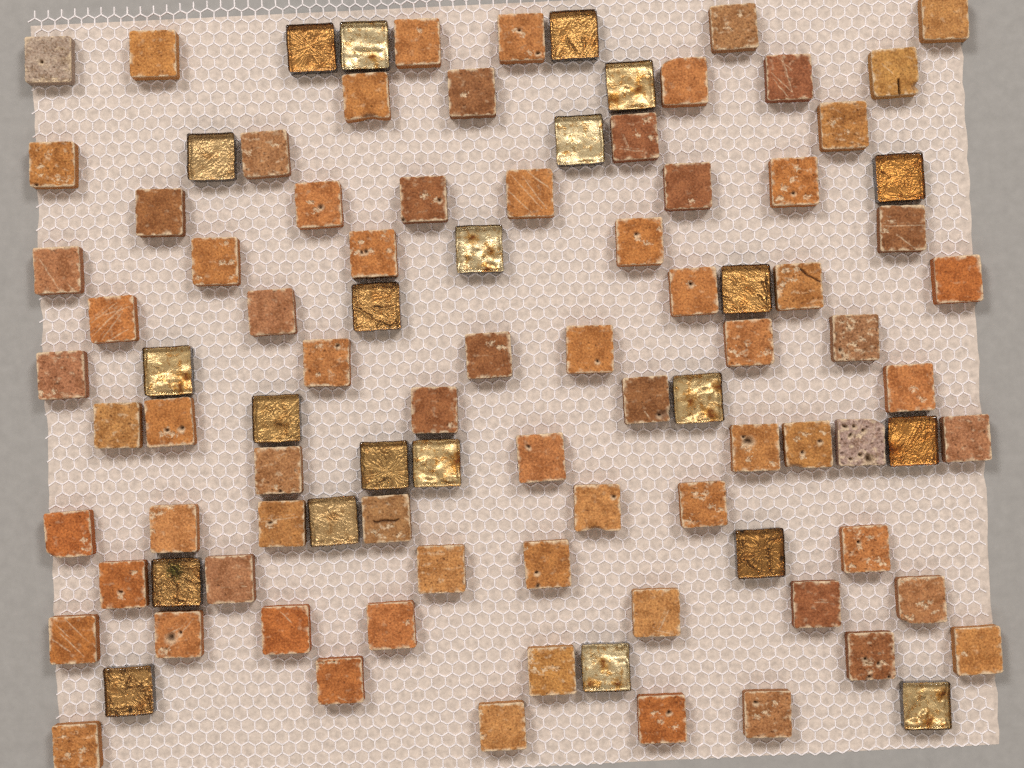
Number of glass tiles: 22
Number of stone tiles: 74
